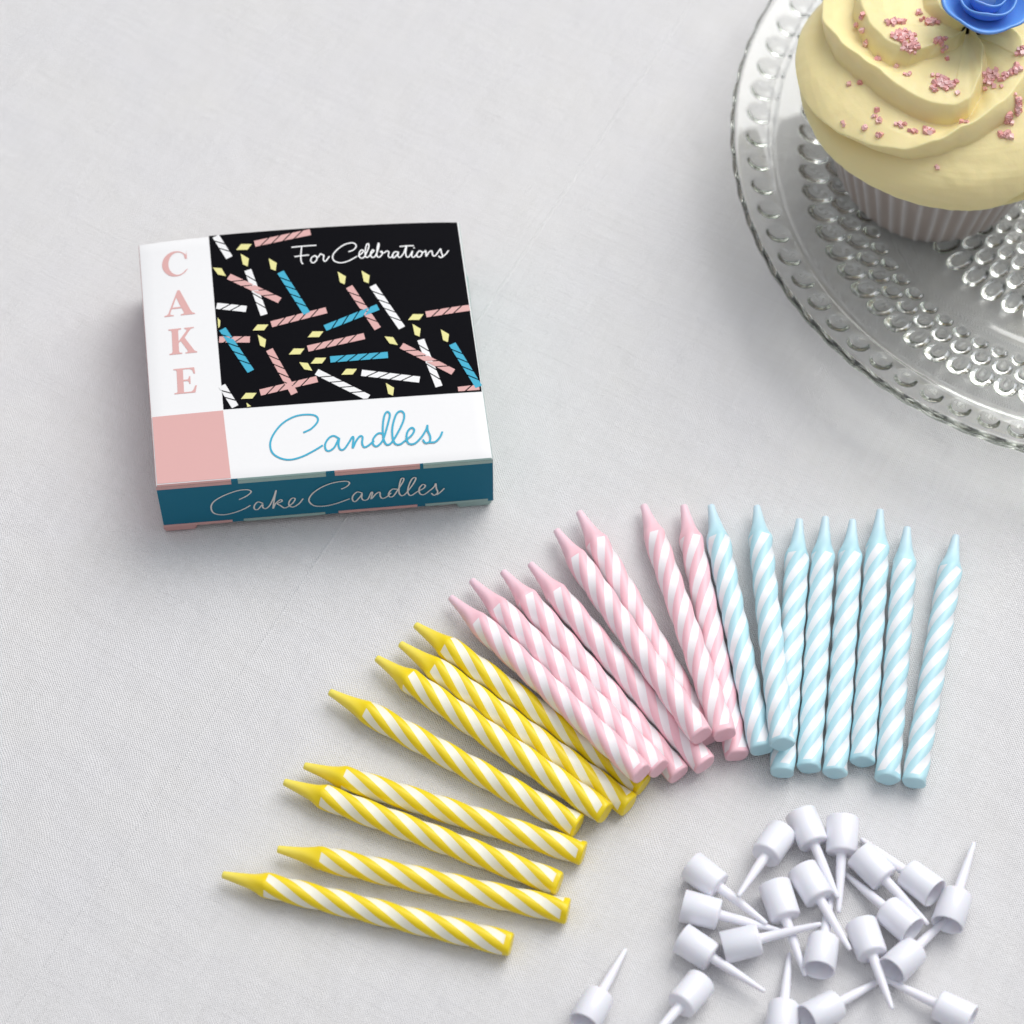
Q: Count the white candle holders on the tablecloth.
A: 21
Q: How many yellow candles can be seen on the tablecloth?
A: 8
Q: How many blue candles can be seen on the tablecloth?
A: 8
